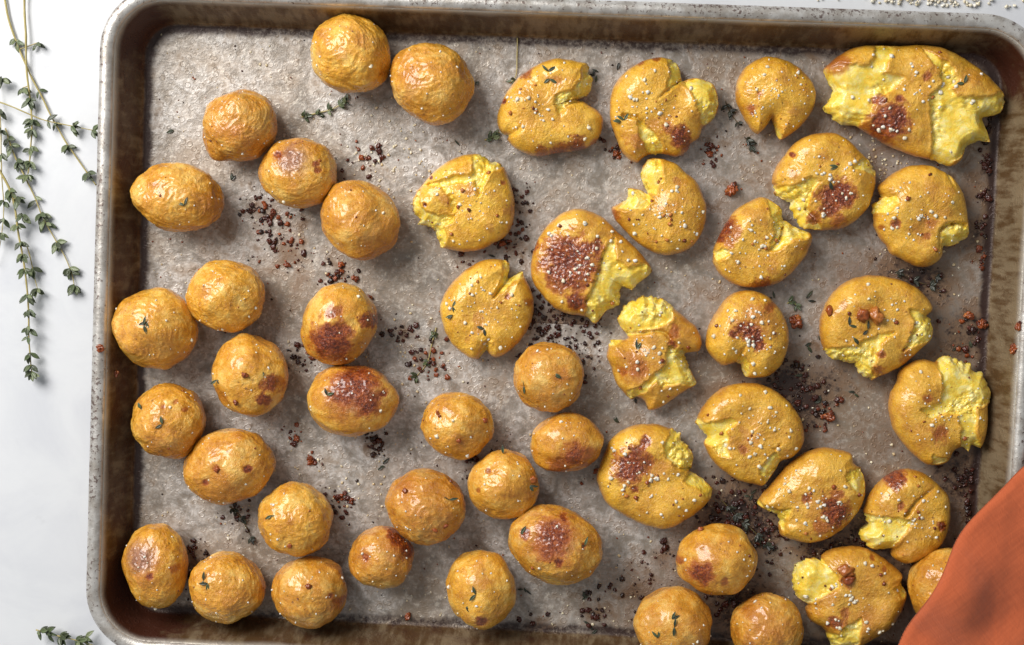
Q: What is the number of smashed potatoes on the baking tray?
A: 20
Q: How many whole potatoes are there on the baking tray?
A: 29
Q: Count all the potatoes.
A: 49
